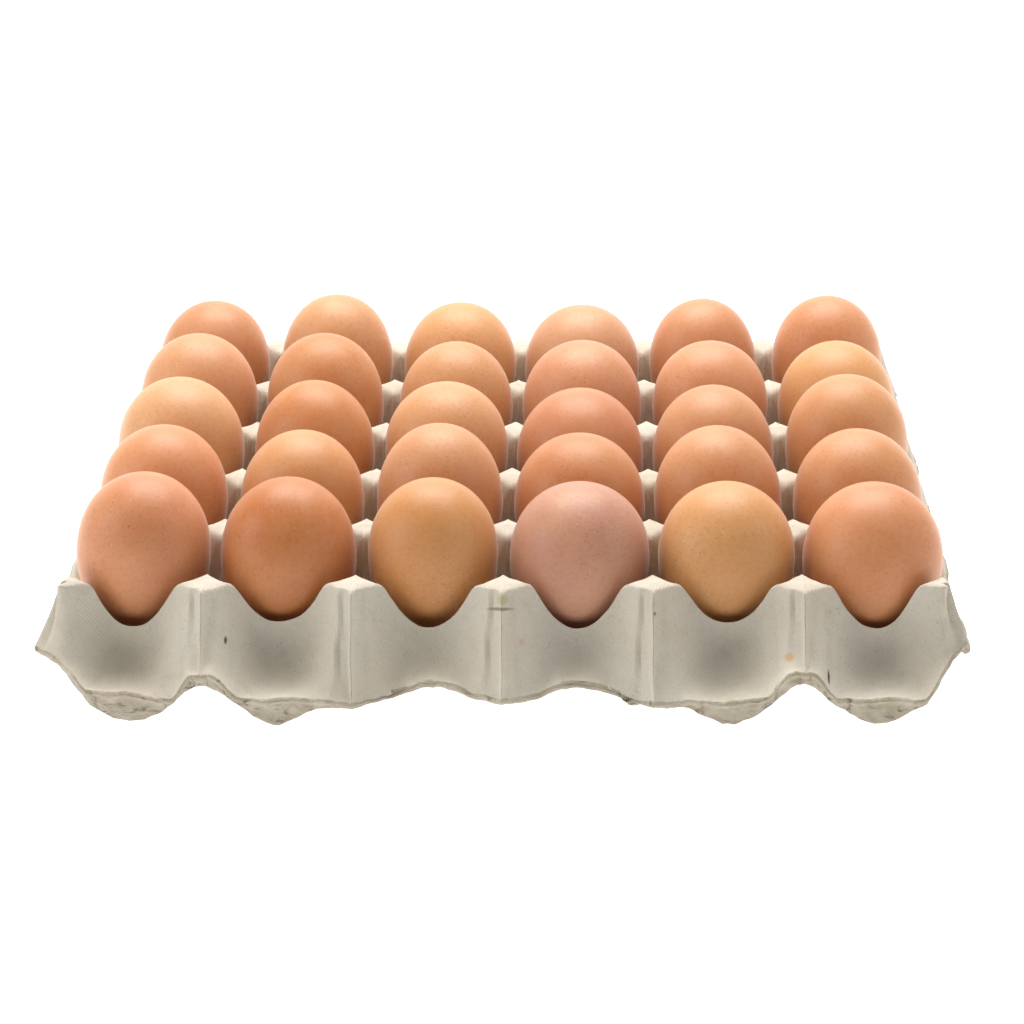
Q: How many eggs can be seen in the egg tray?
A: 30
